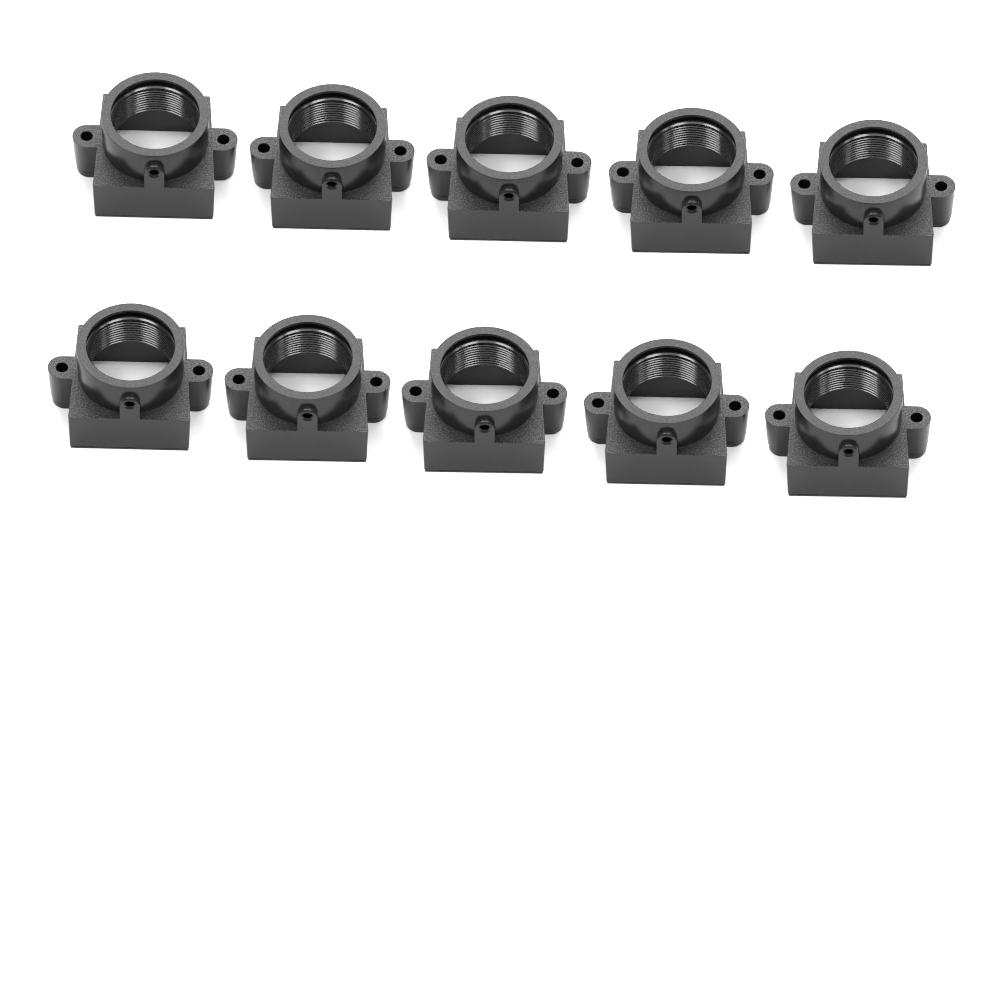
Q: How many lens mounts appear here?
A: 10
